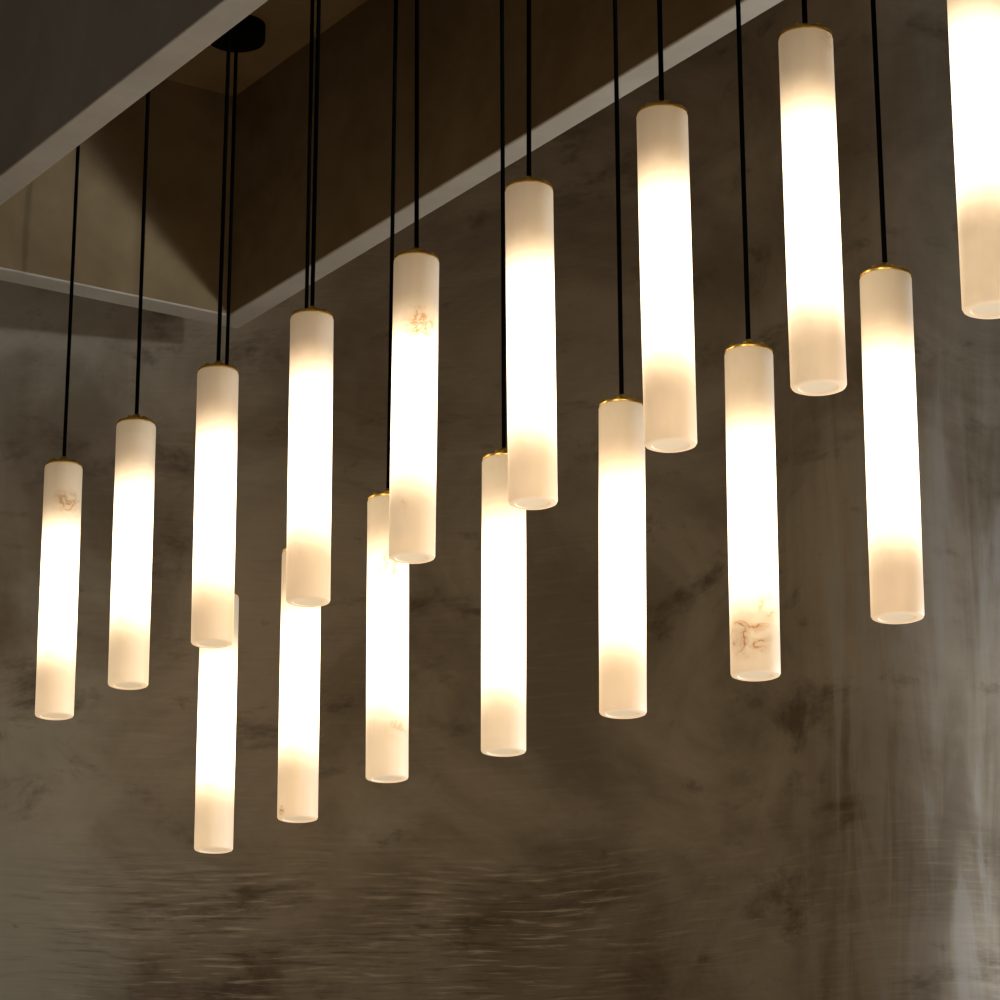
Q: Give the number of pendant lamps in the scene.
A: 16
